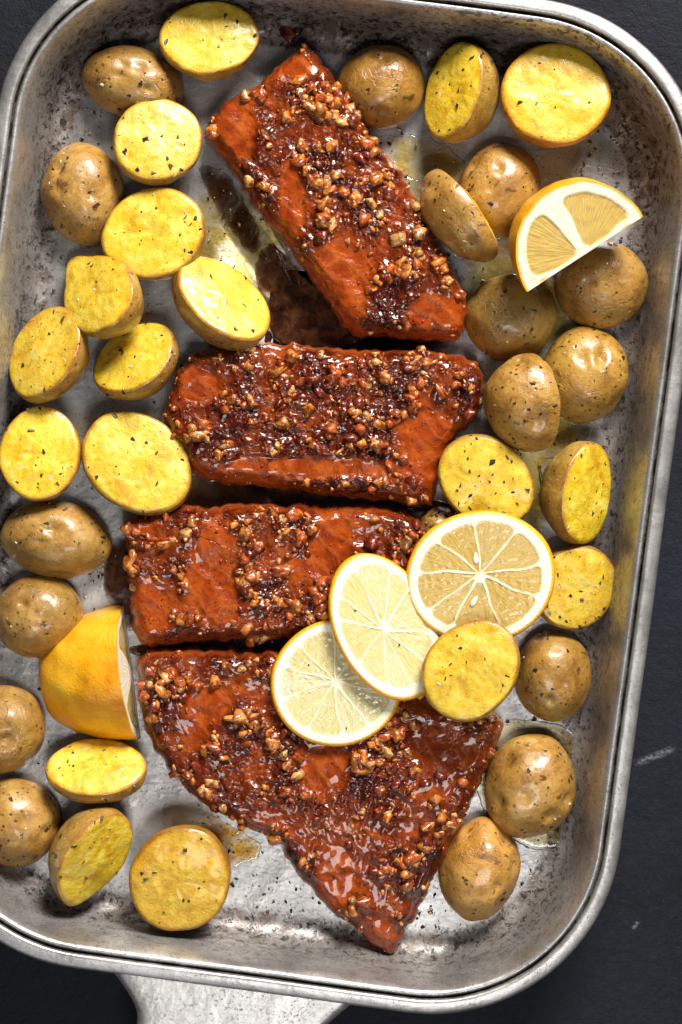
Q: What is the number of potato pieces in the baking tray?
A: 35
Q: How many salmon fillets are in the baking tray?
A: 4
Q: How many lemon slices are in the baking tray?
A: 3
